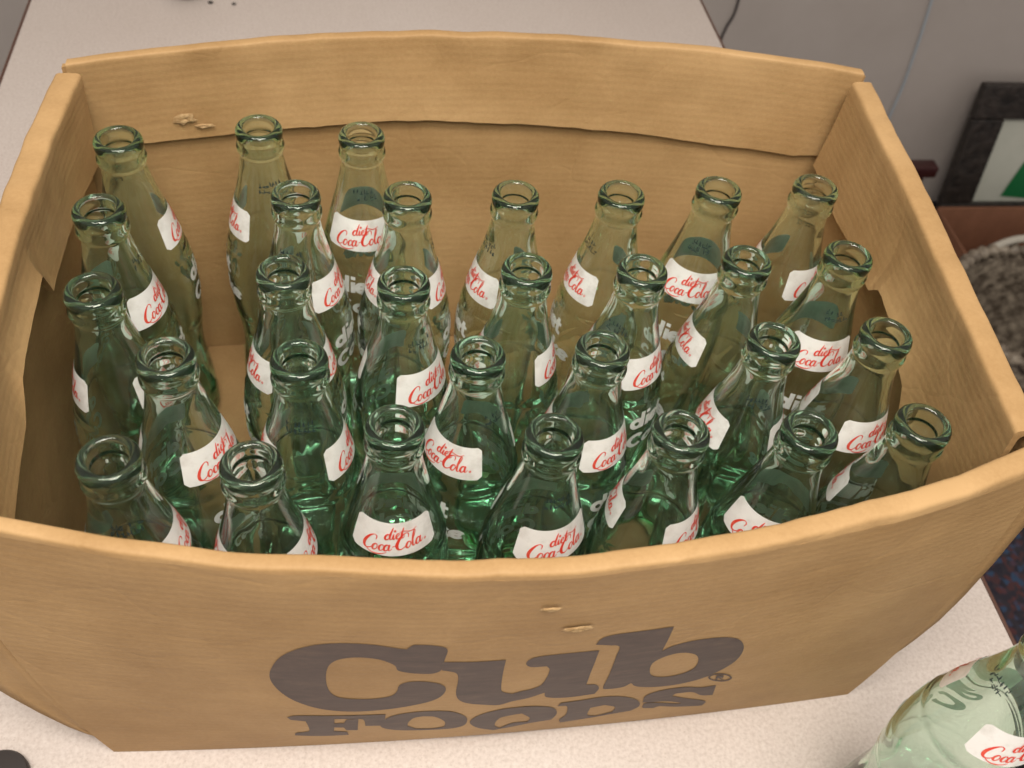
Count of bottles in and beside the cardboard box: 31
